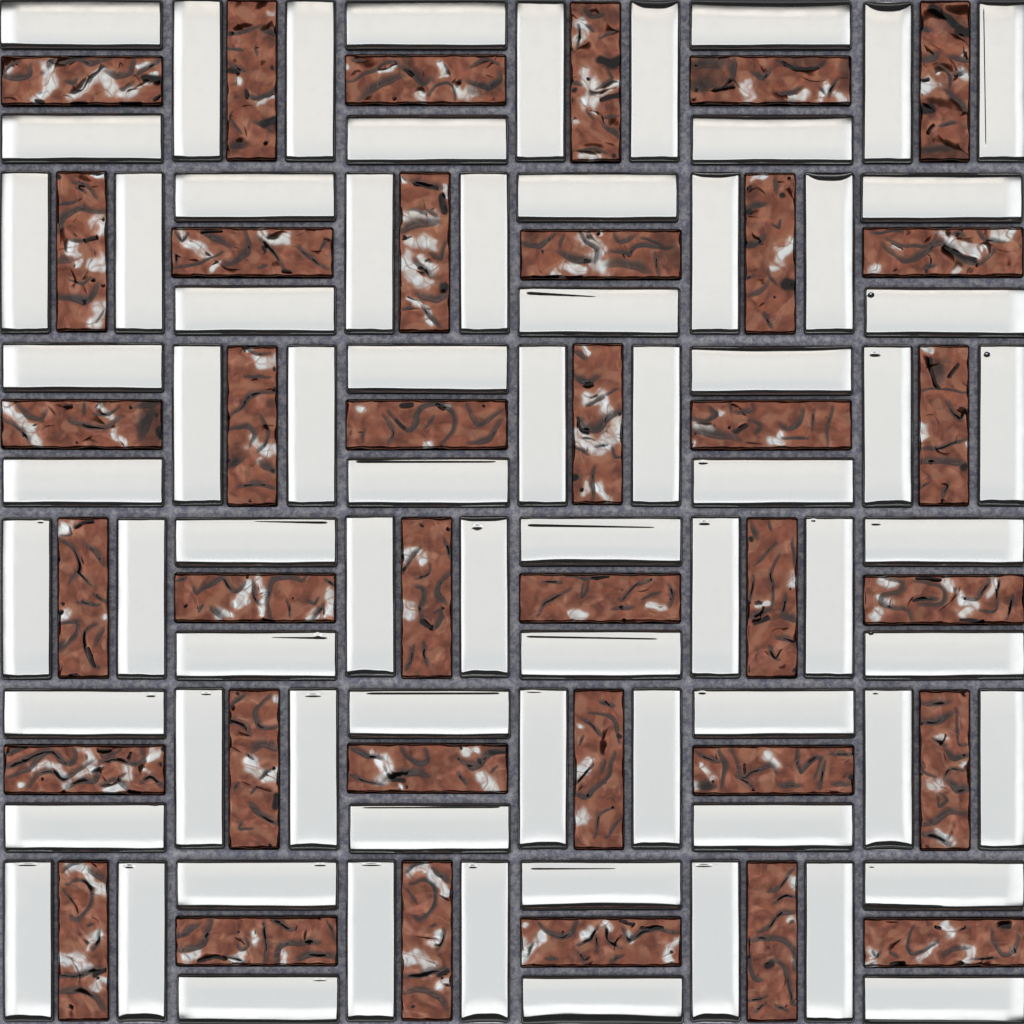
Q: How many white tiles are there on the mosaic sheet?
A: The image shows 72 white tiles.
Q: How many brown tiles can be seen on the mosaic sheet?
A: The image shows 36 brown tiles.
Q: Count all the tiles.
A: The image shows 108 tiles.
